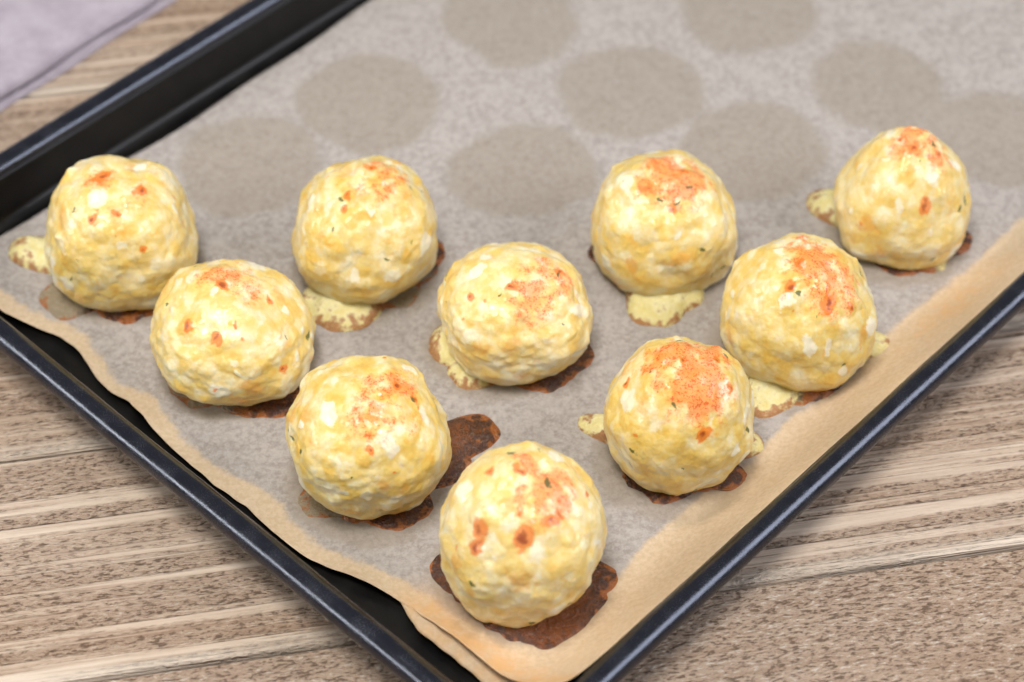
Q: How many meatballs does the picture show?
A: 10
